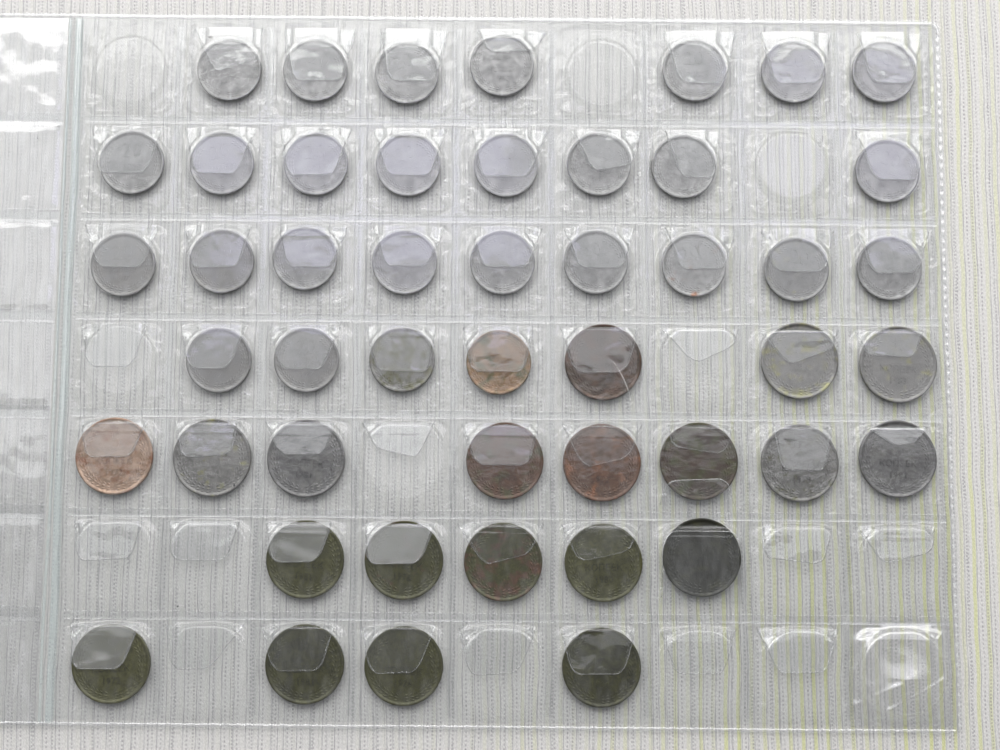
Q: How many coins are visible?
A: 48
